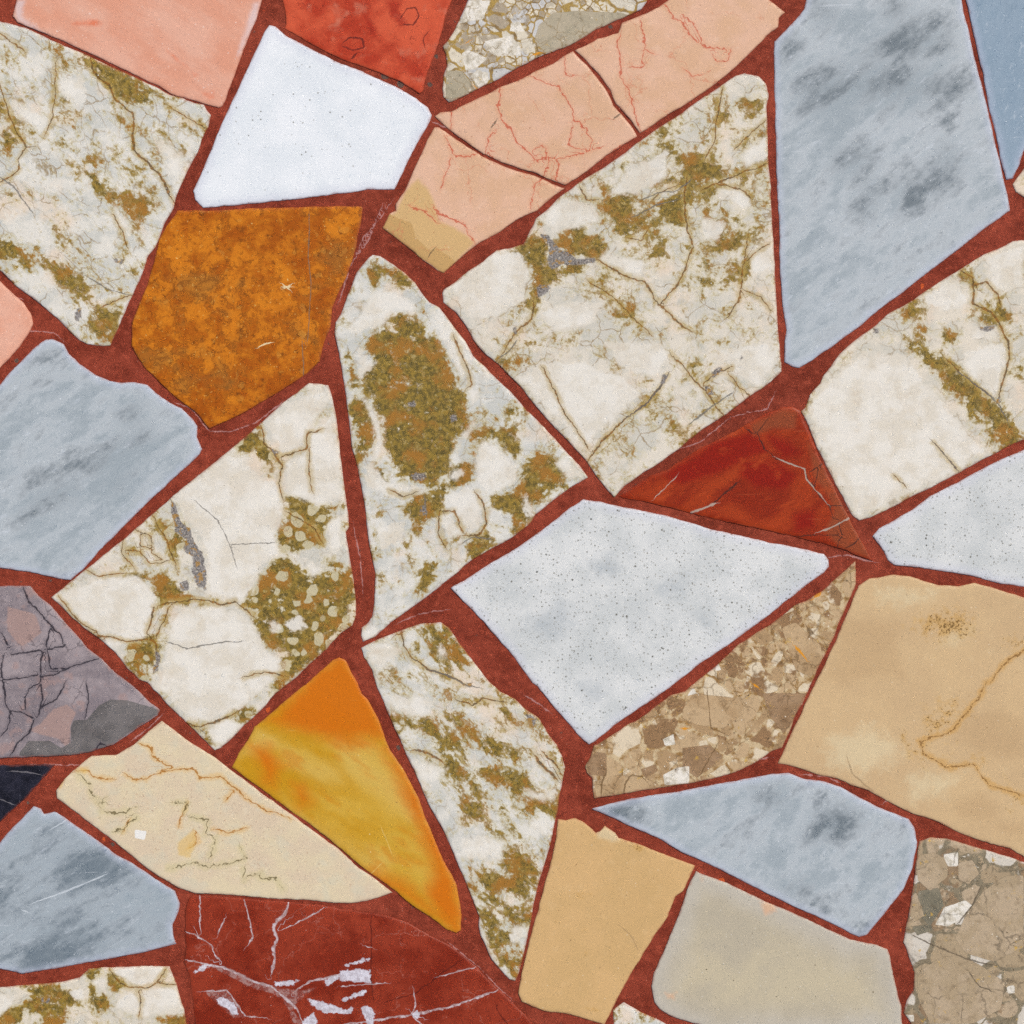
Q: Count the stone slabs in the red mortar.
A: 36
